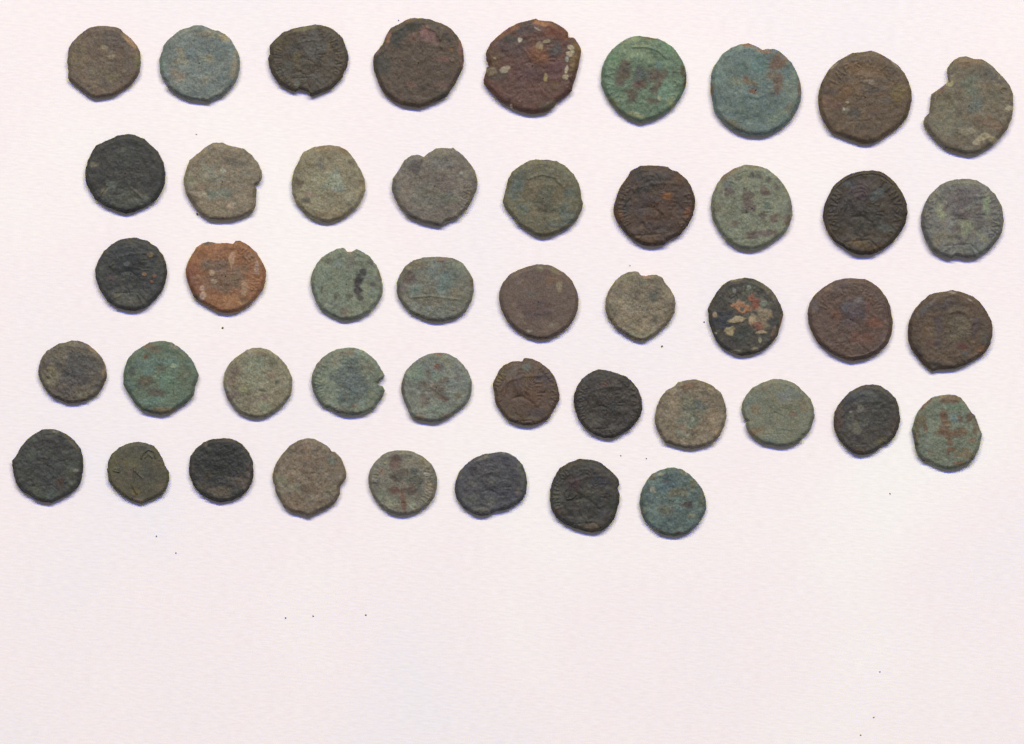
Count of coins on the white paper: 46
